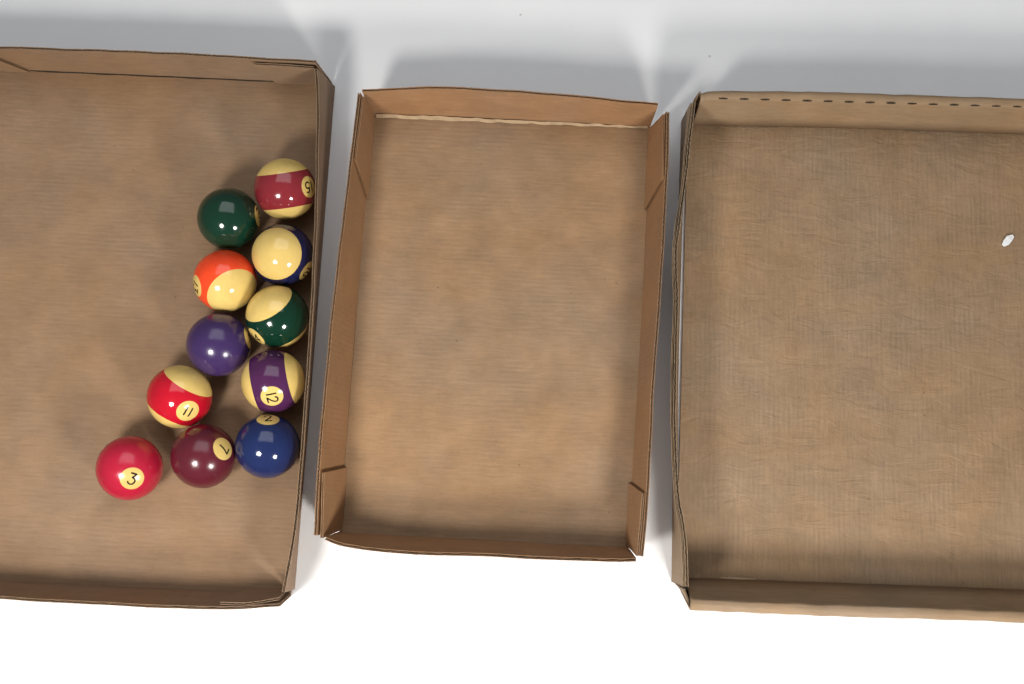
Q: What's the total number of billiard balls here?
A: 11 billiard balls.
